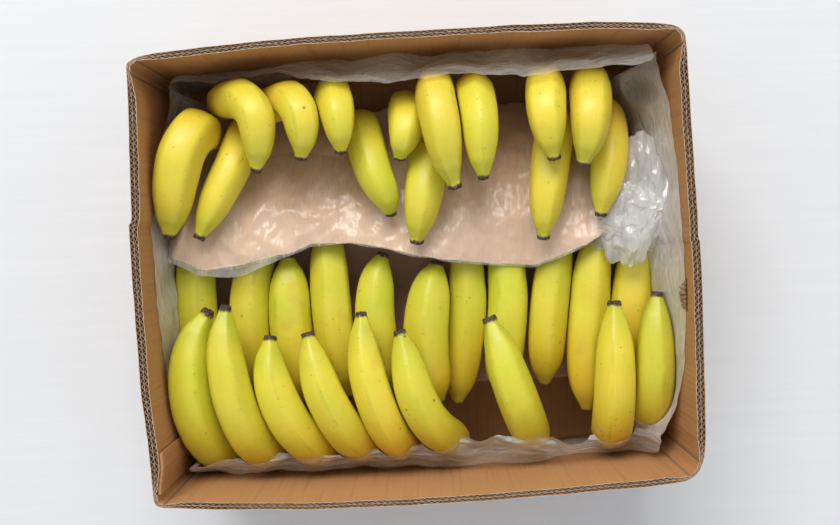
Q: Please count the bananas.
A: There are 34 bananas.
